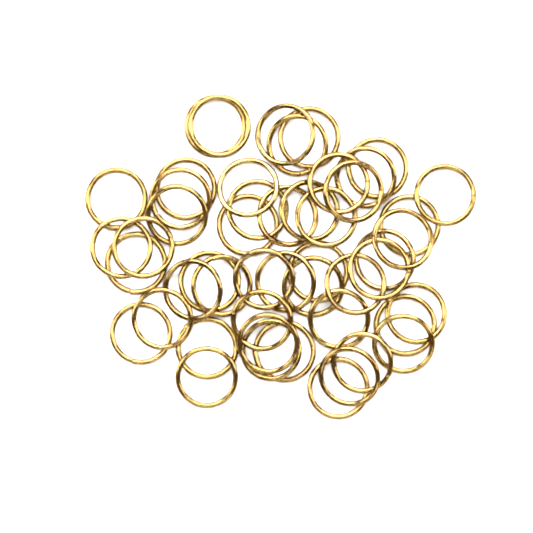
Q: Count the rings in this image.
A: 50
